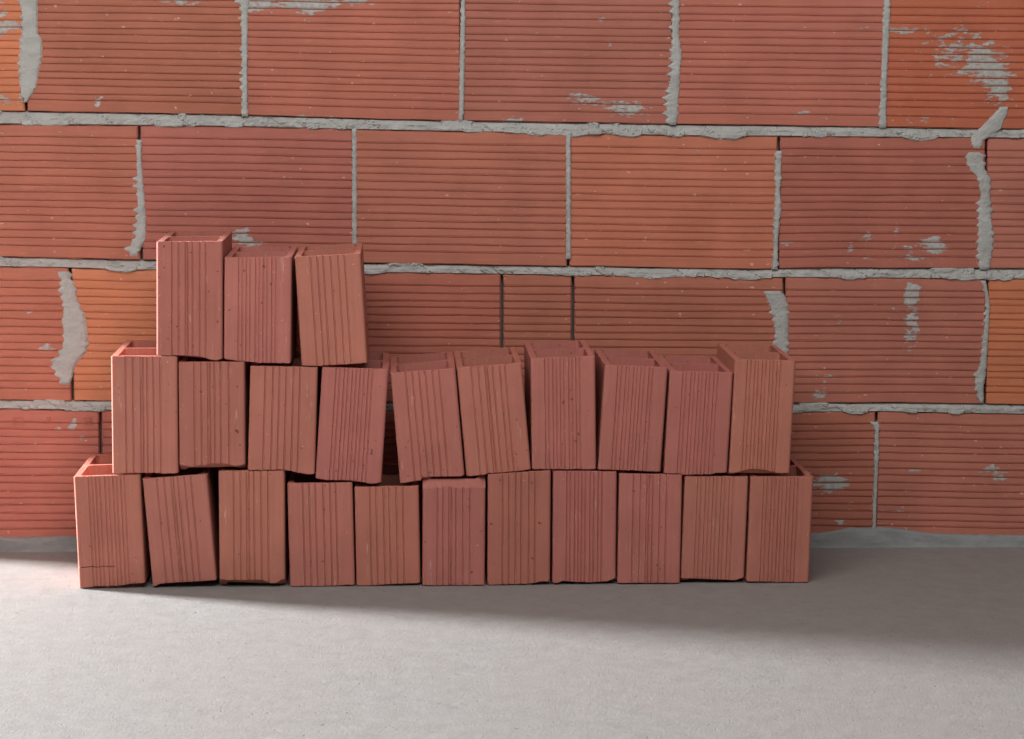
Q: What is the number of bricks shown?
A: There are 24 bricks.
